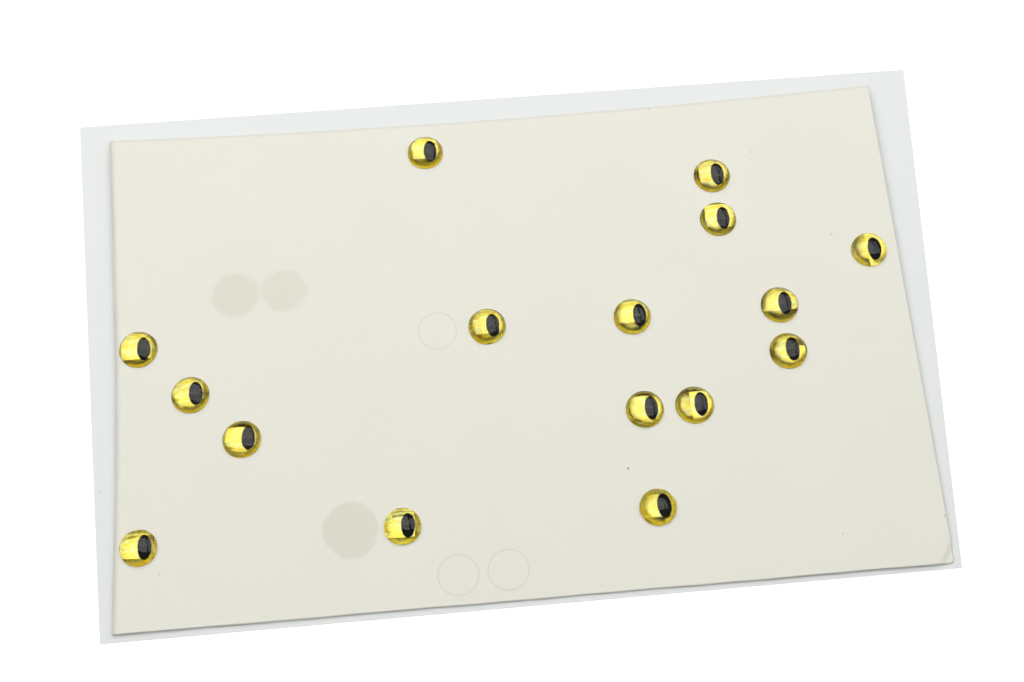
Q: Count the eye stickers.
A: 16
